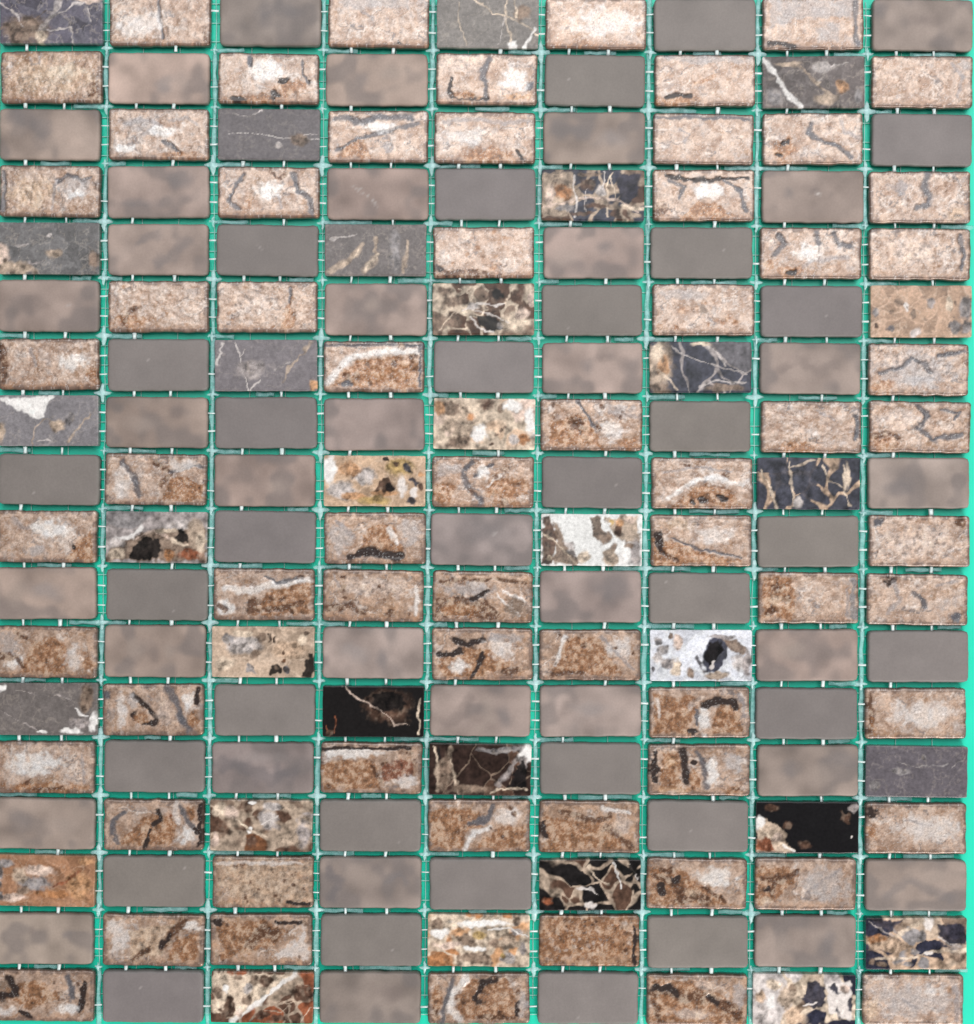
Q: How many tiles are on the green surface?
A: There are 162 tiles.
